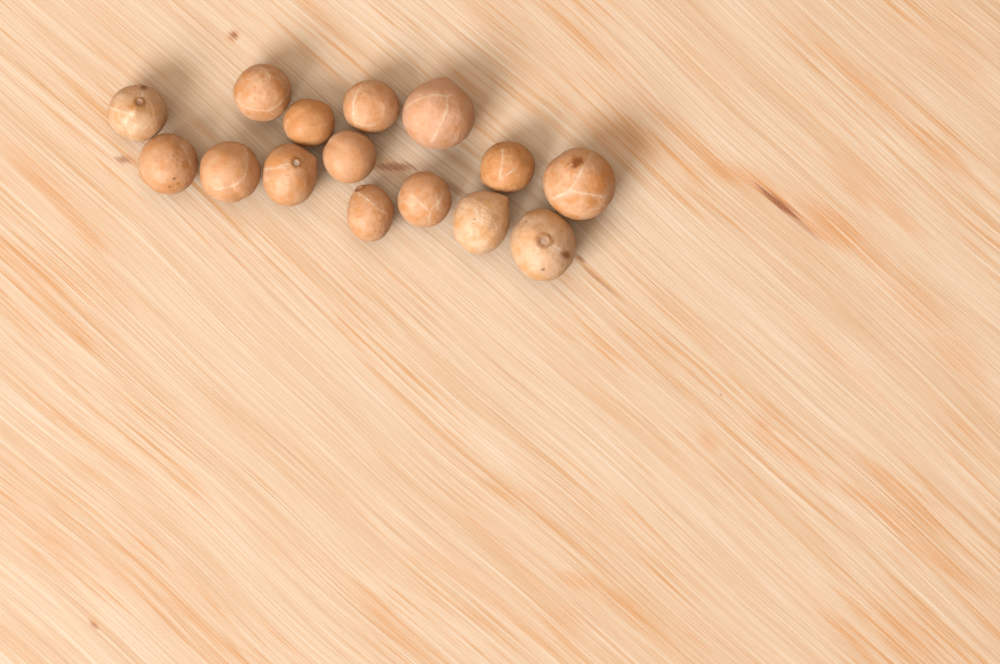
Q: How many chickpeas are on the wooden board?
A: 15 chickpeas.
